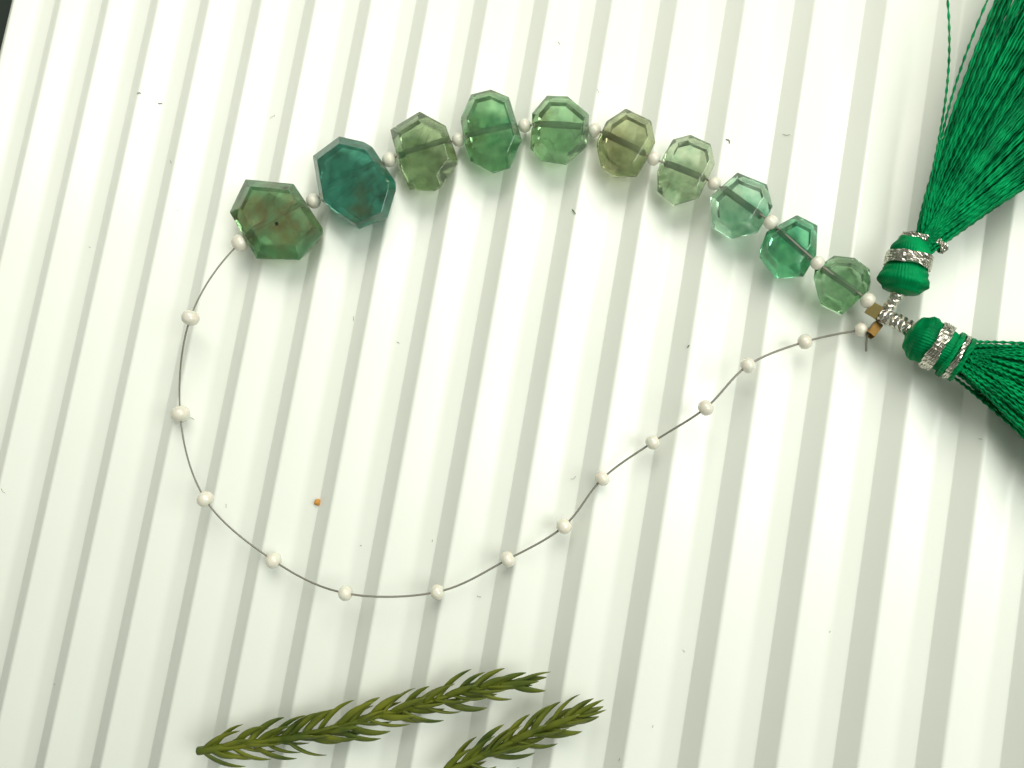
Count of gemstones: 10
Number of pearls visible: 25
